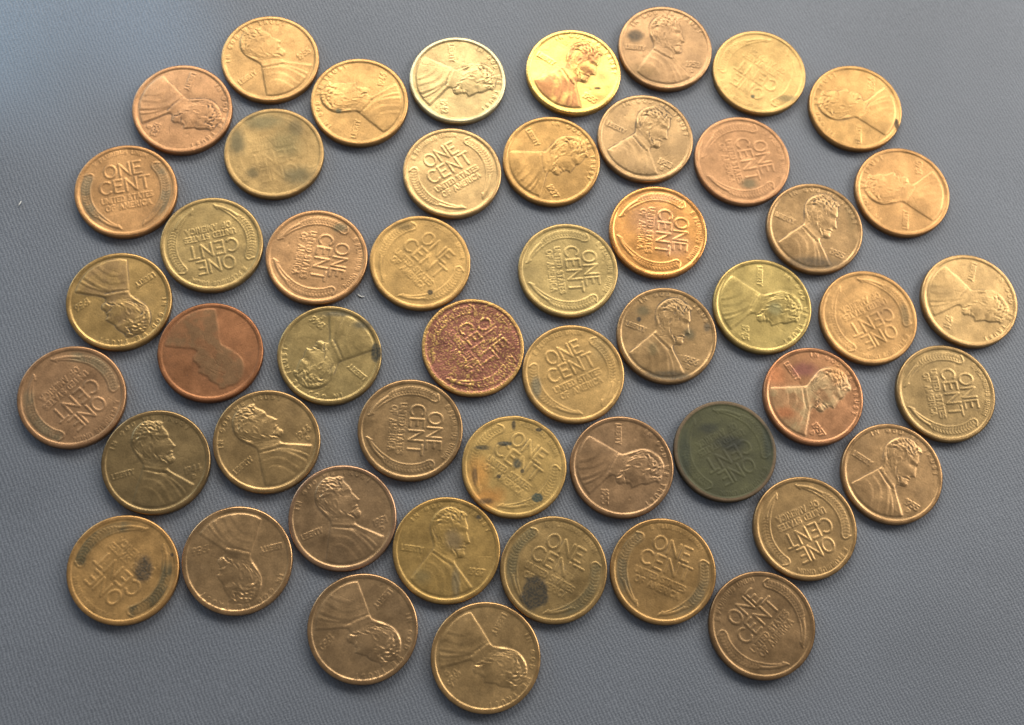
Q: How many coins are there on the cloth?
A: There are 50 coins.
